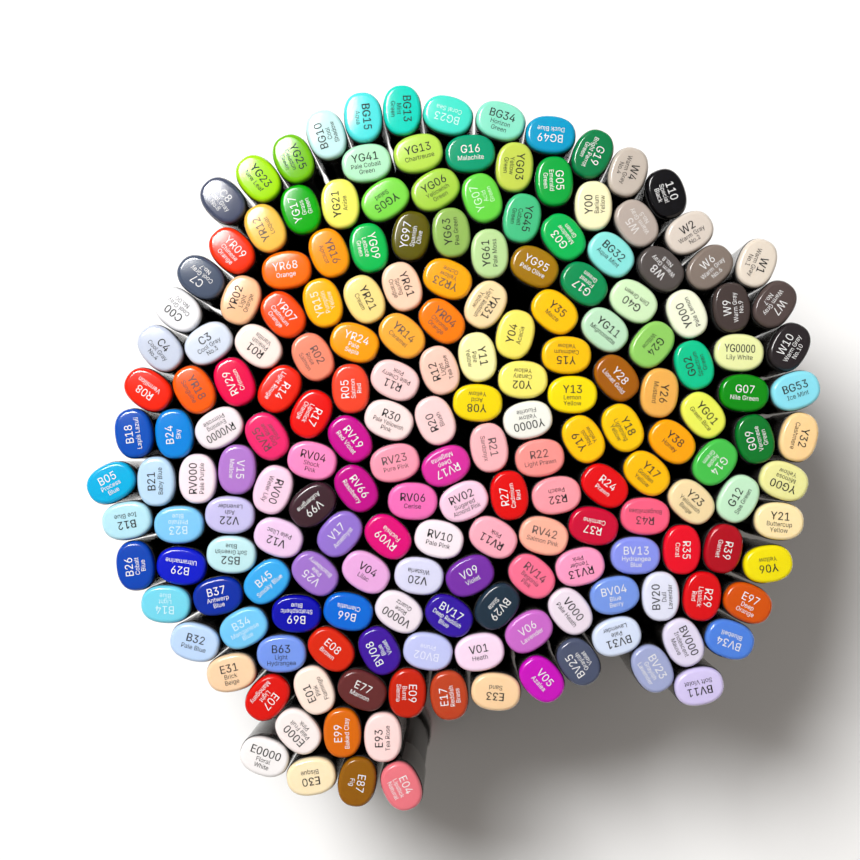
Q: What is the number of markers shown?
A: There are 188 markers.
